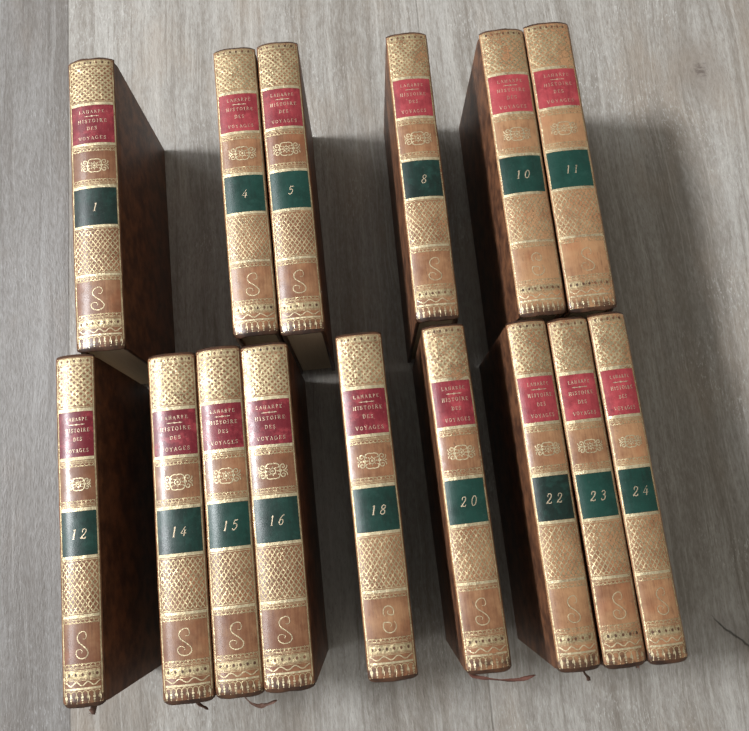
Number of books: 15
